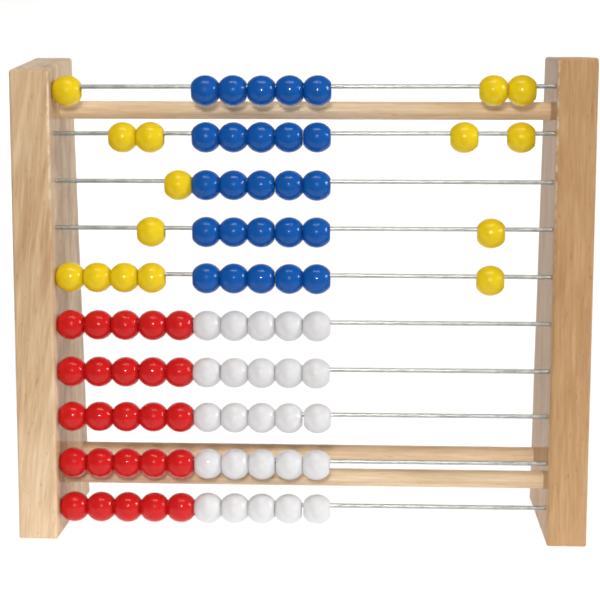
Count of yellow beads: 15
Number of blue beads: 25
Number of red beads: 25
